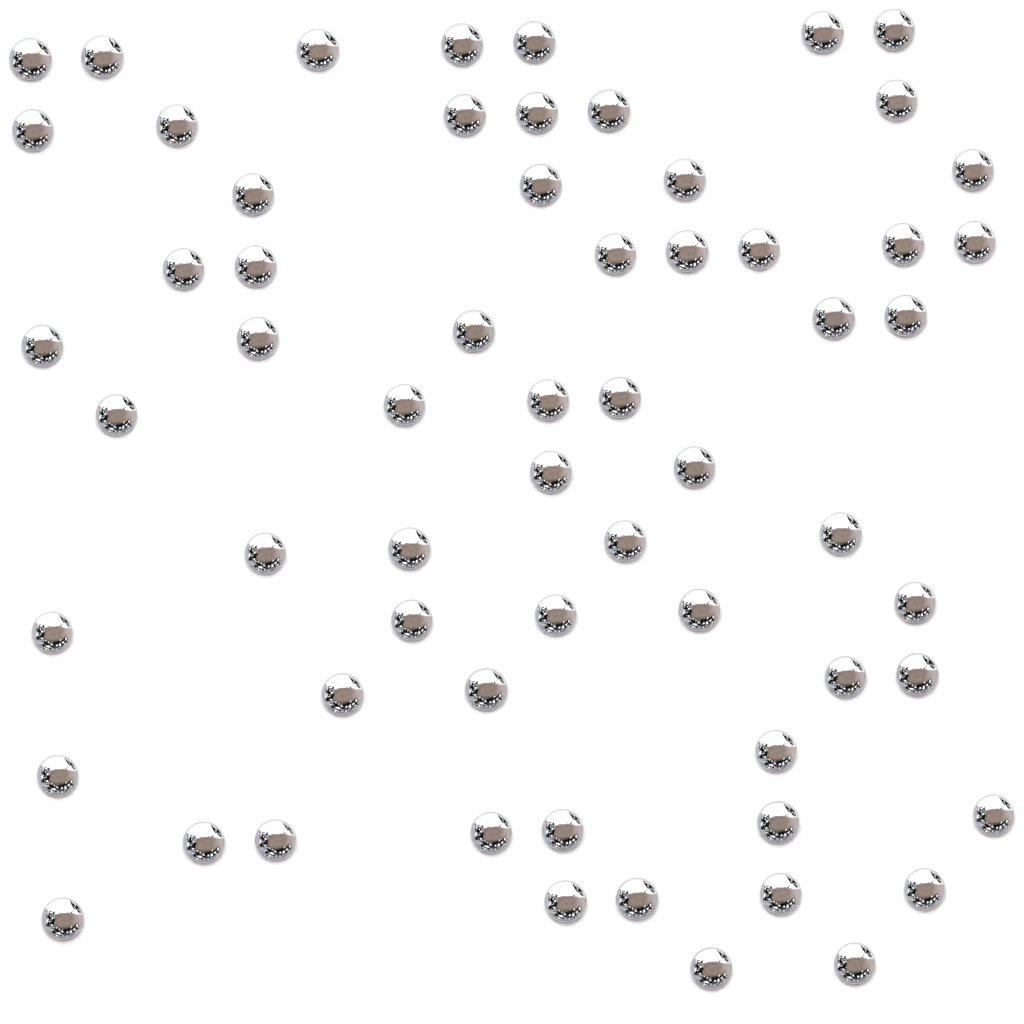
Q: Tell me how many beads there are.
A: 63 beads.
